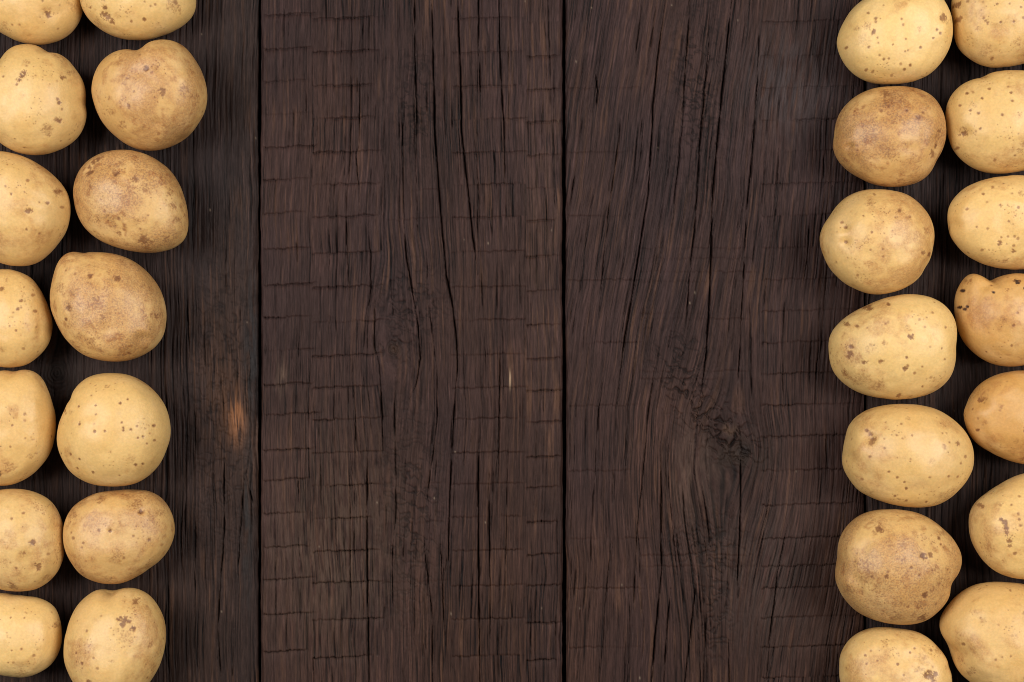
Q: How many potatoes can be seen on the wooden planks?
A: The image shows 28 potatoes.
